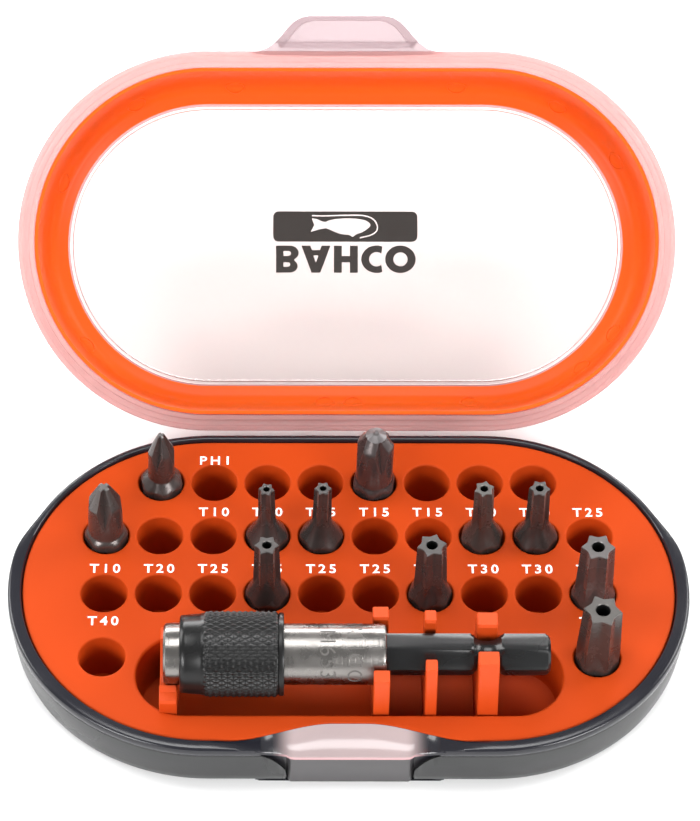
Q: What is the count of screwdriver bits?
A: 11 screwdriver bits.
